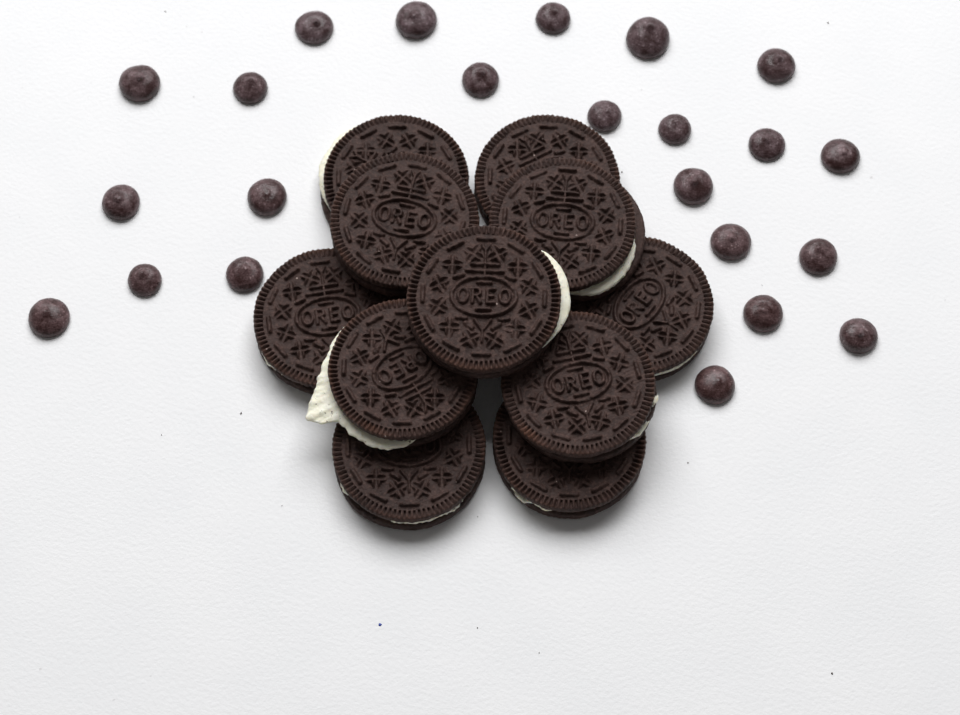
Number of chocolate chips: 23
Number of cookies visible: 11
